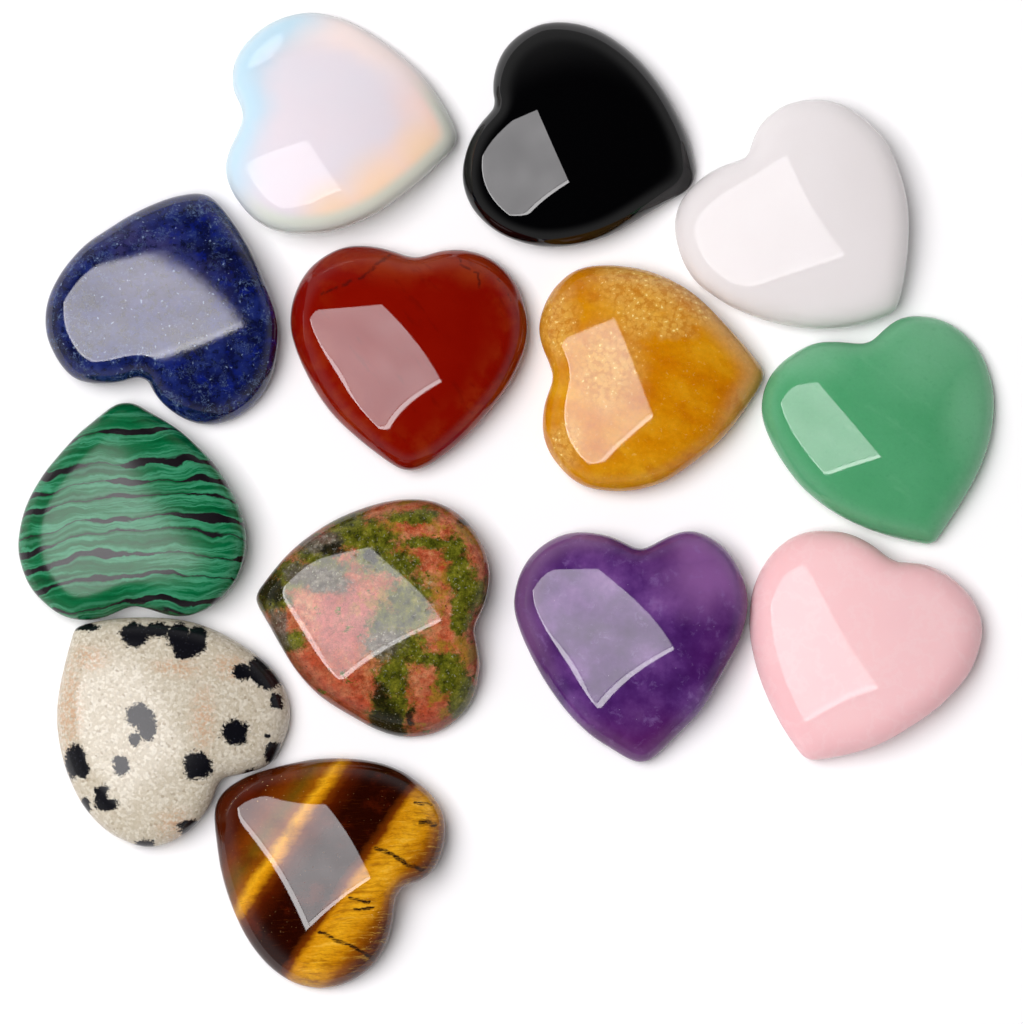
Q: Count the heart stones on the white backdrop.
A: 13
